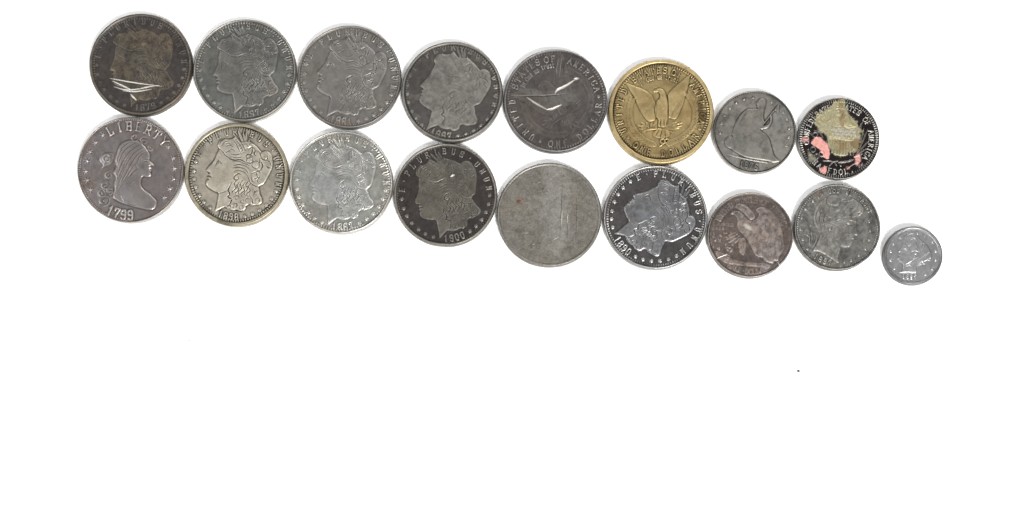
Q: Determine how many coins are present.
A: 17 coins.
